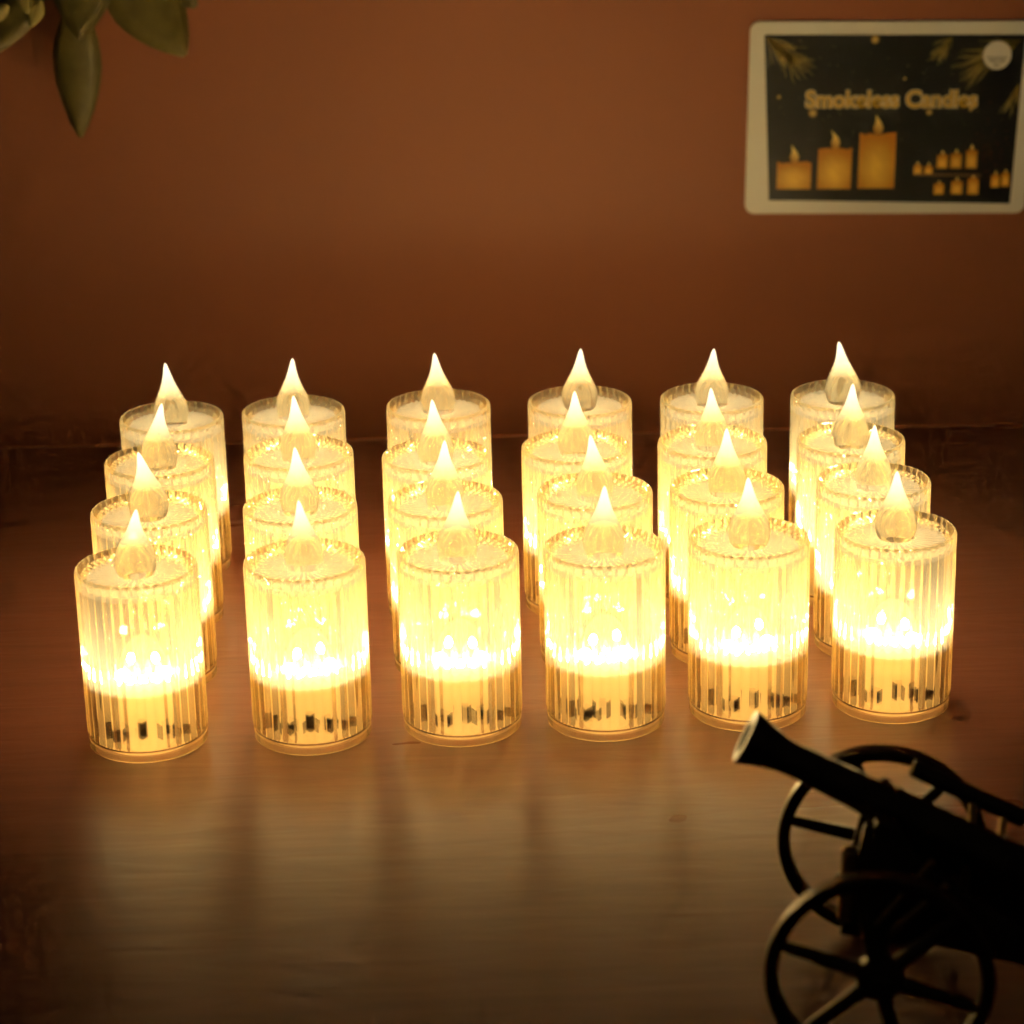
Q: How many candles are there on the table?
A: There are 24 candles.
